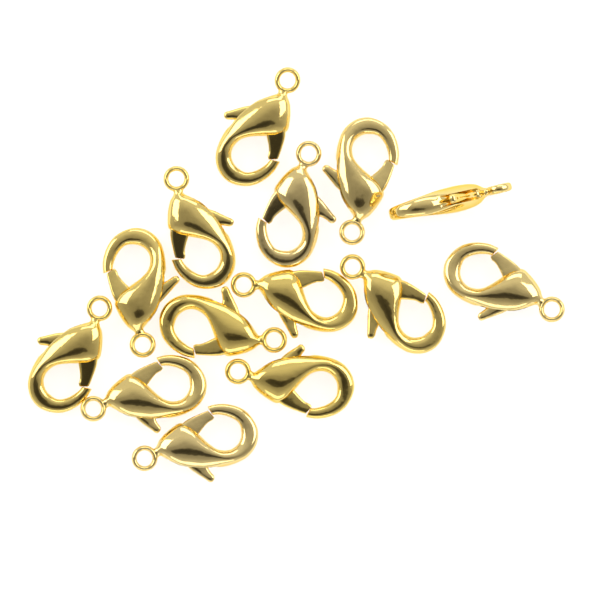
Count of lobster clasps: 14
